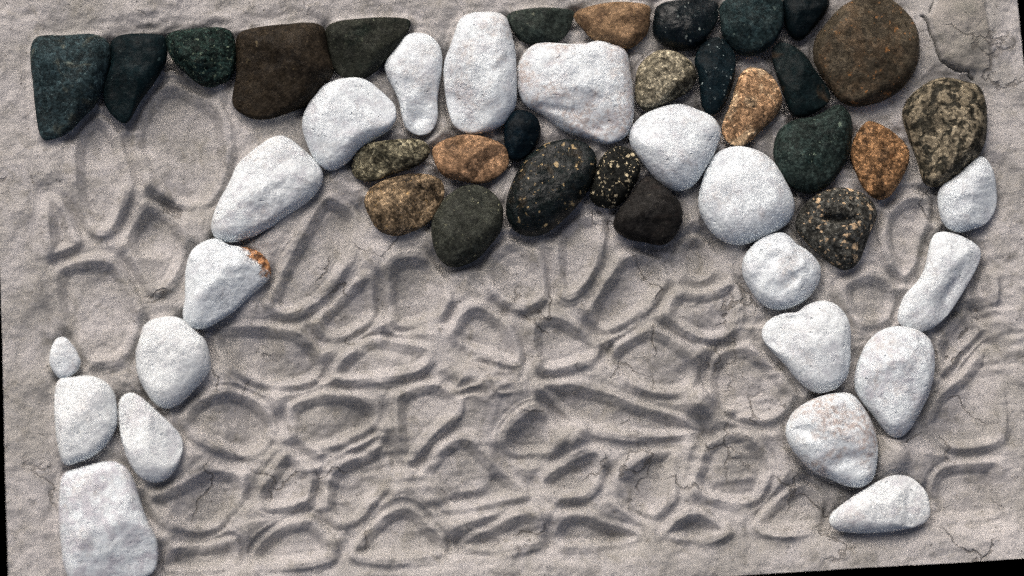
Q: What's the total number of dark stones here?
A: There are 27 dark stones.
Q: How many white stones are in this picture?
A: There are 20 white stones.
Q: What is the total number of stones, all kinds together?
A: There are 47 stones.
